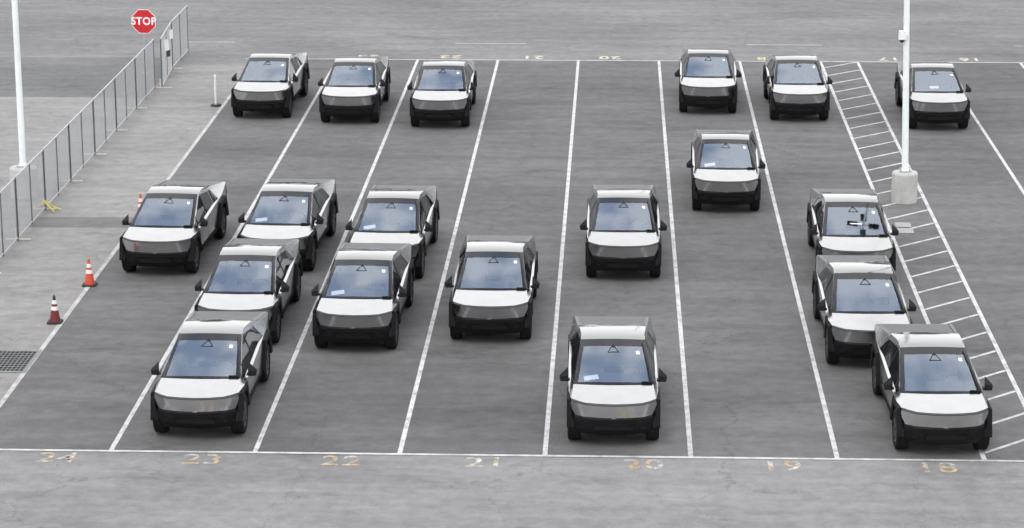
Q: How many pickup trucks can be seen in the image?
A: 19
